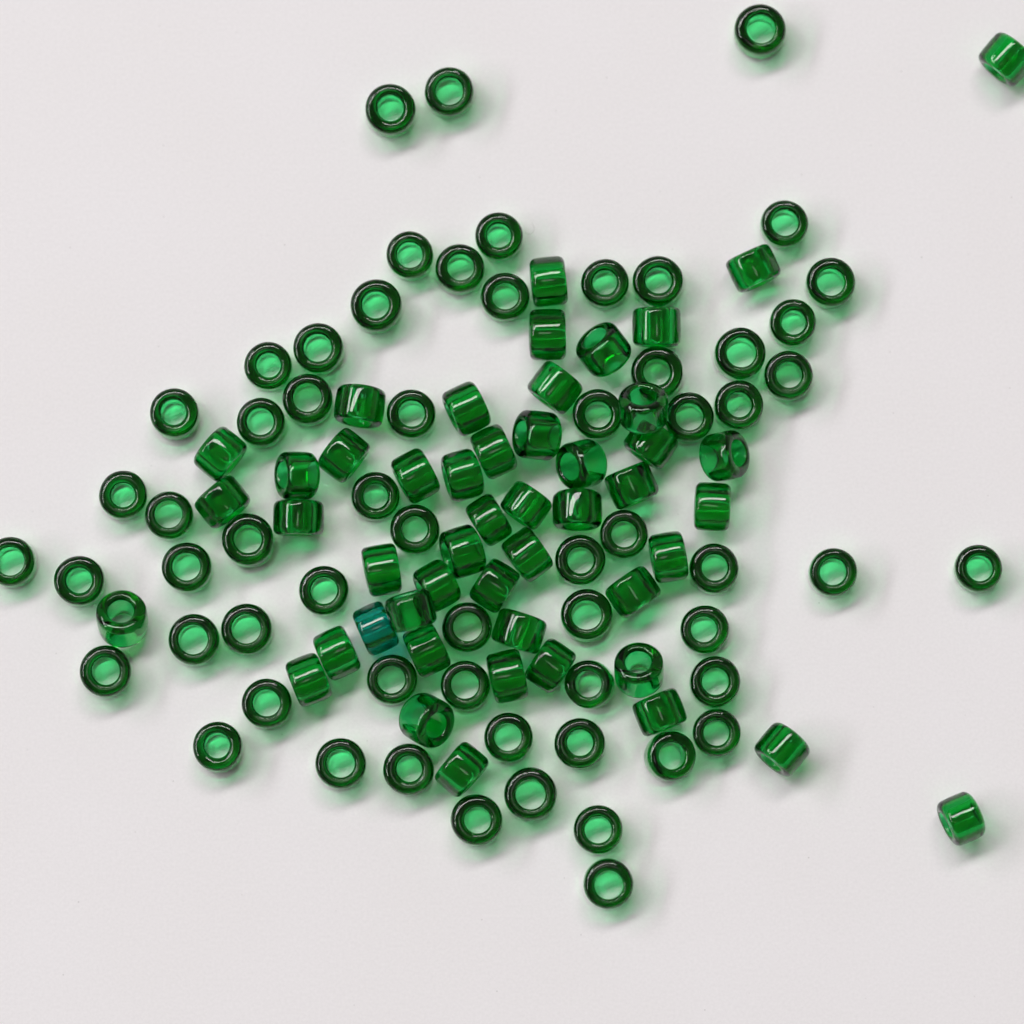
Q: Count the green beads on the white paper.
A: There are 109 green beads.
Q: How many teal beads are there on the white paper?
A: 1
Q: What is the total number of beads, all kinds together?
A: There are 110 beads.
